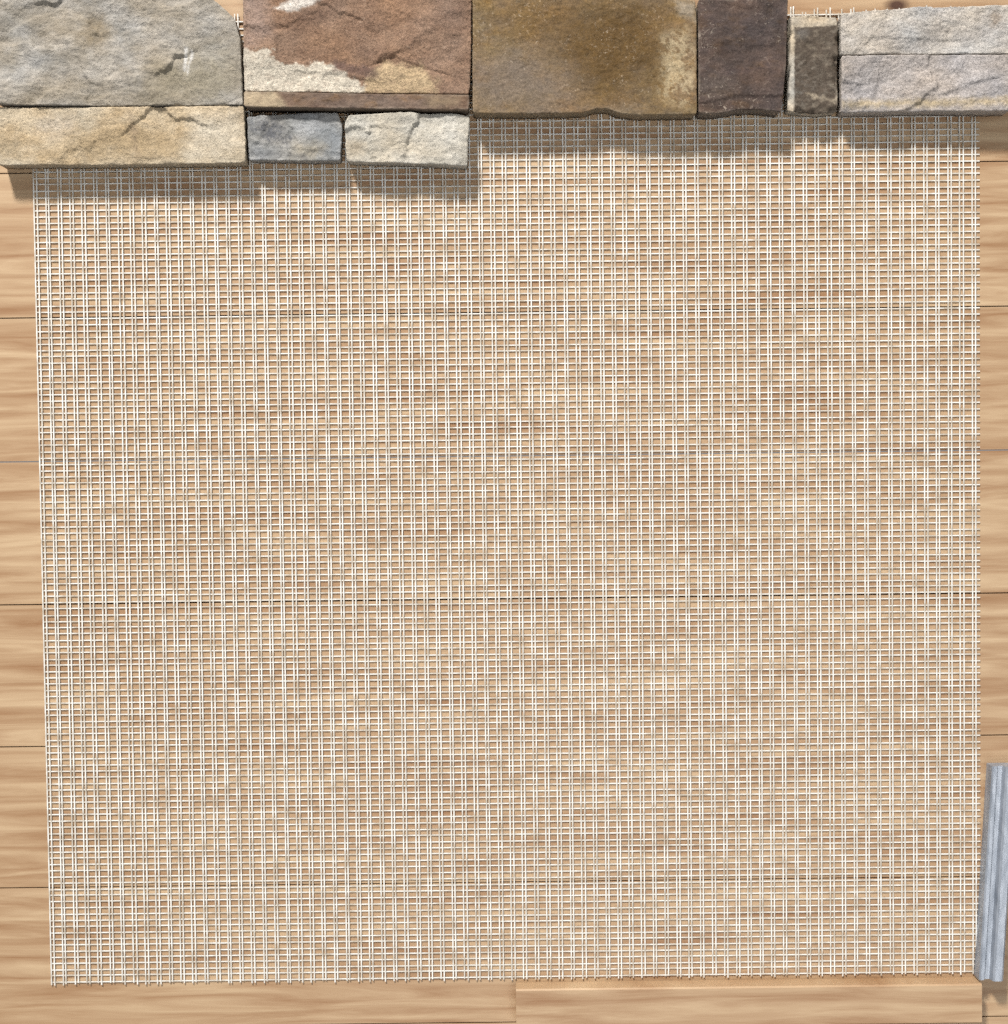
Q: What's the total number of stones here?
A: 11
